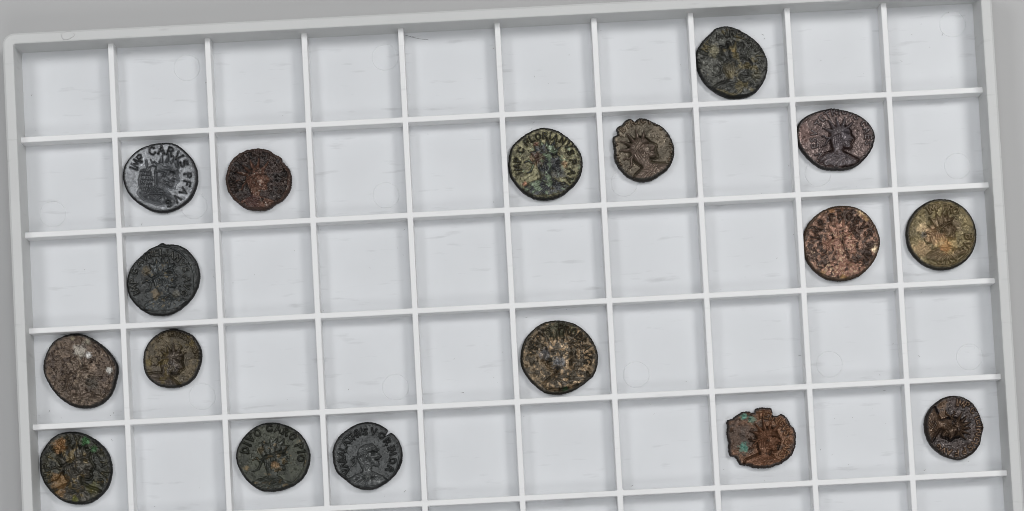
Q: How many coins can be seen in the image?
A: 17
